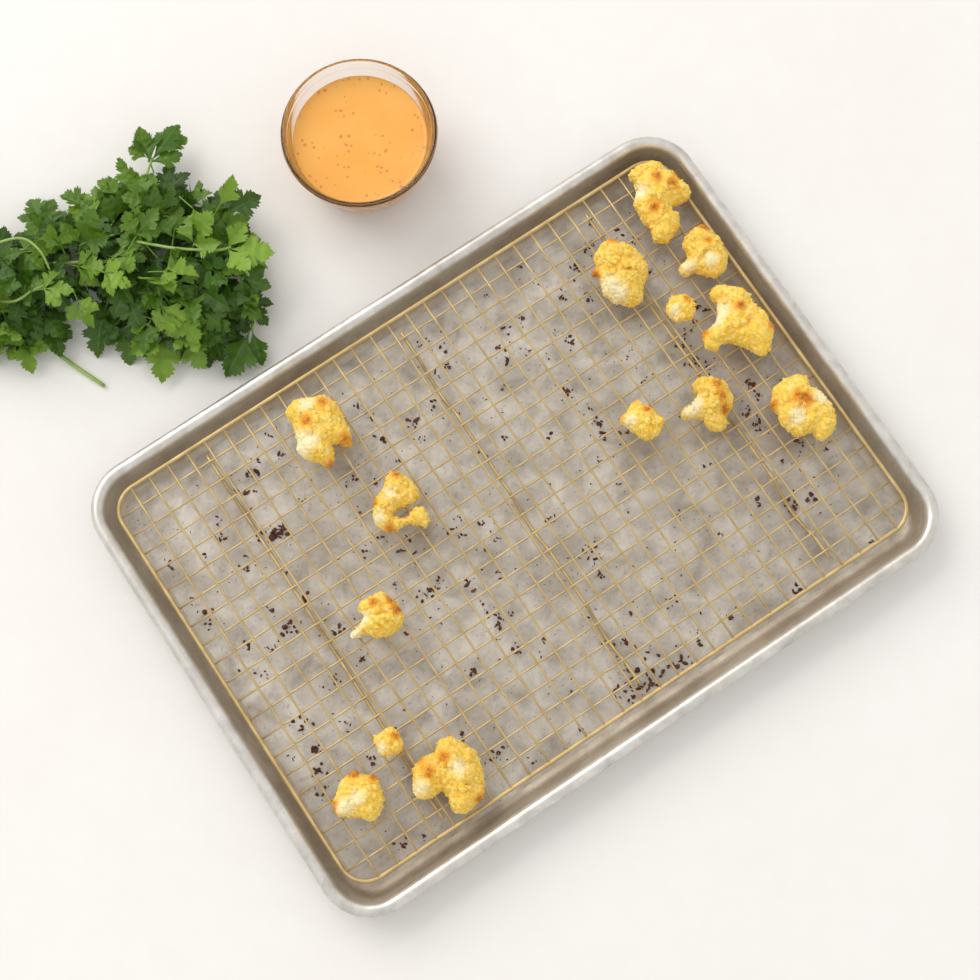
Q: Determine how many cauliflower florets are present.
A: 14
